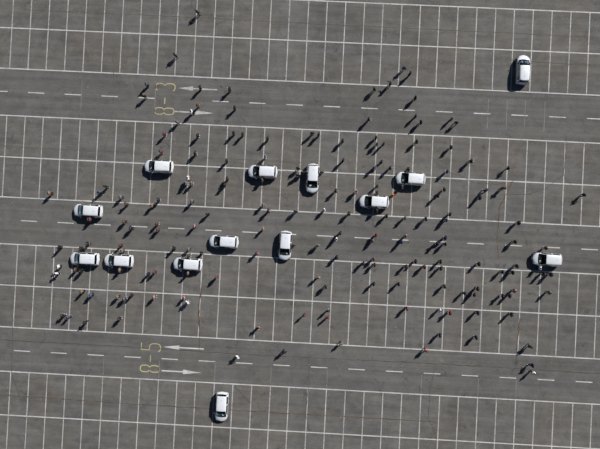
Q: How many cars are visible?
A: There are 14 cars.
